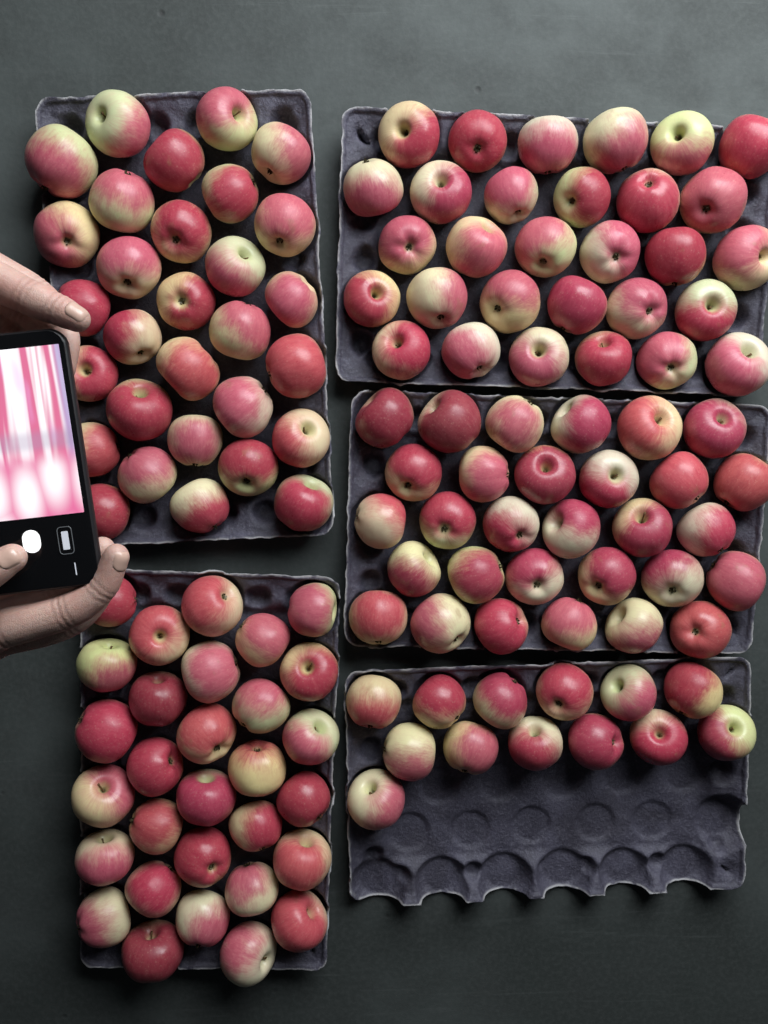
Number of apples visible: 133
